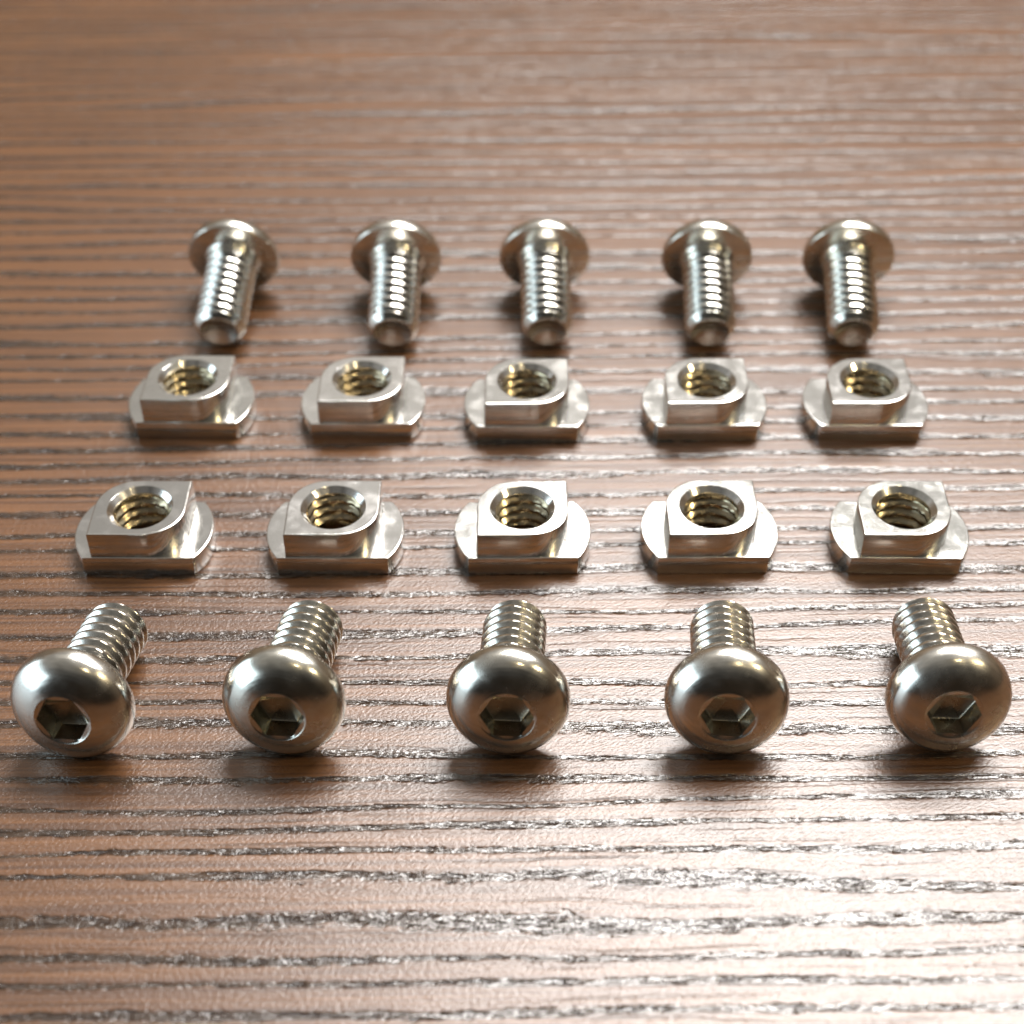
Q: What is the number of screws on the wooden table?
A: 10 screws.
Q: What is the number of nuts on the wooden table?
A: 10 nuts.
